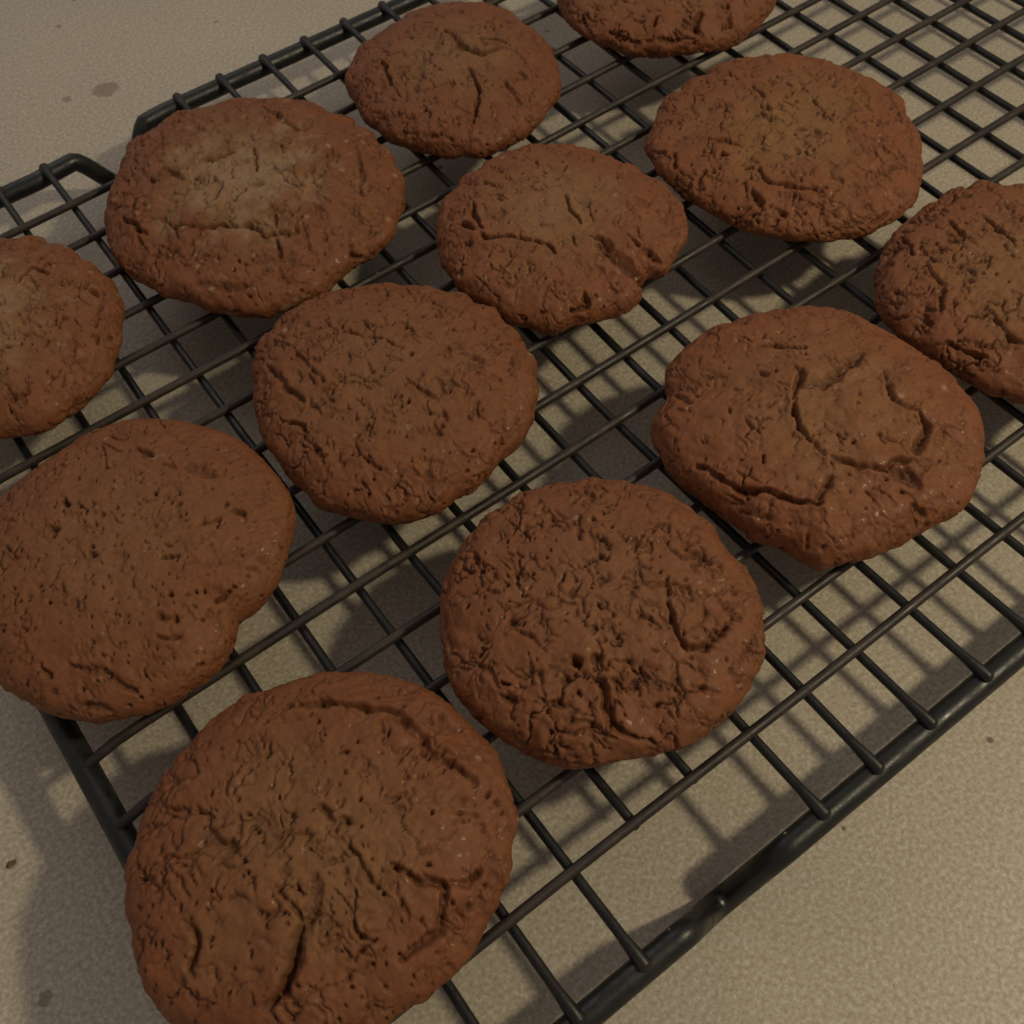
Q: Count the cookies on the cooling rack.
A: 12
